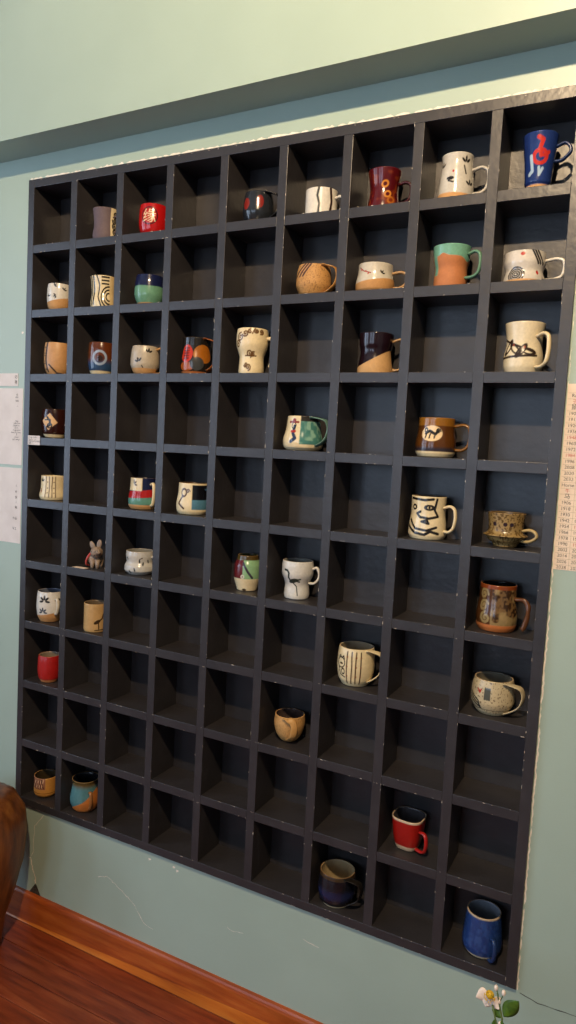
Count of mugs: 44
